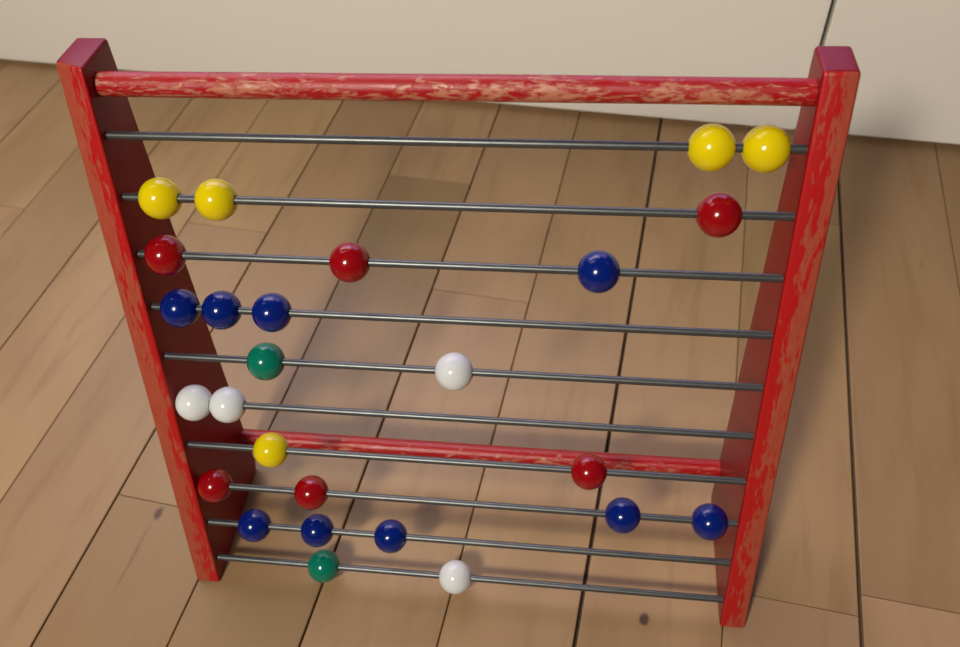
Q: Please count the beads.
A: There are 26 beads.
